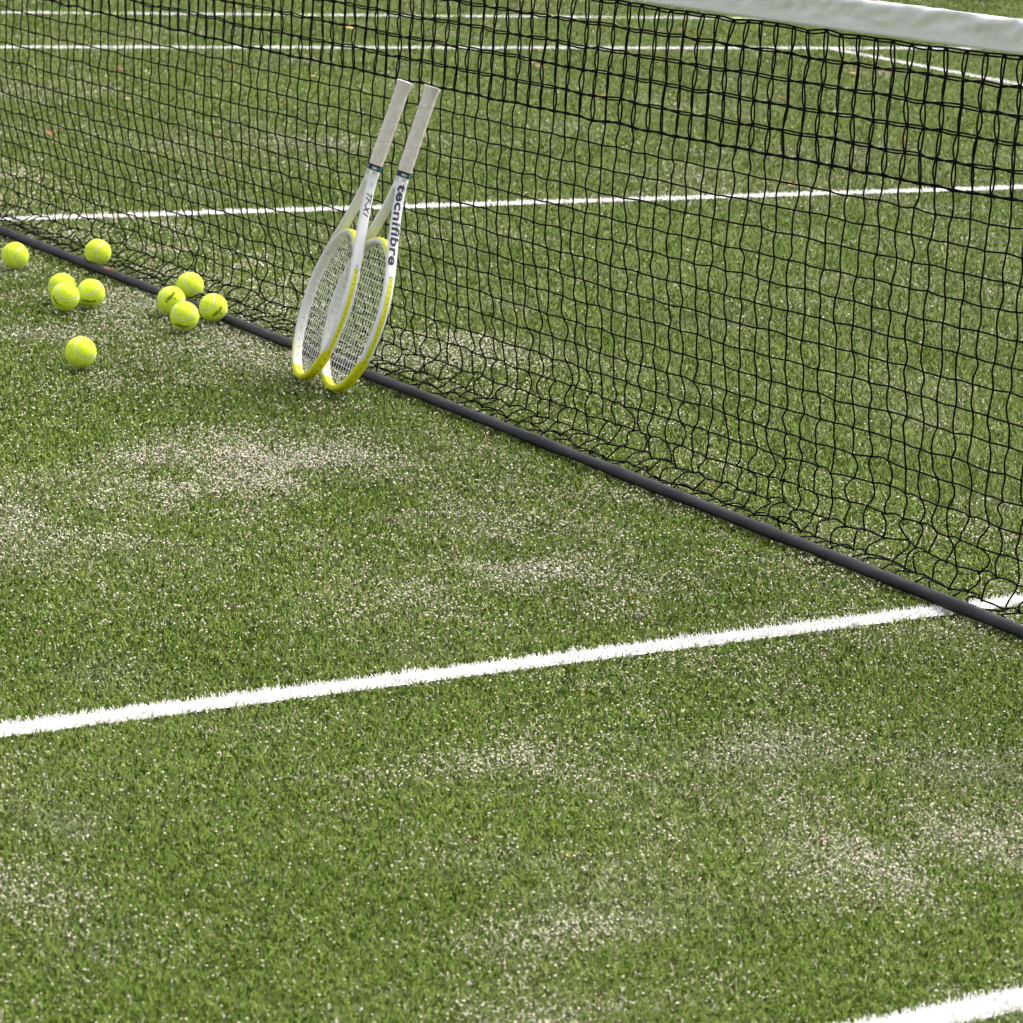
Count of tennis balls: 10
